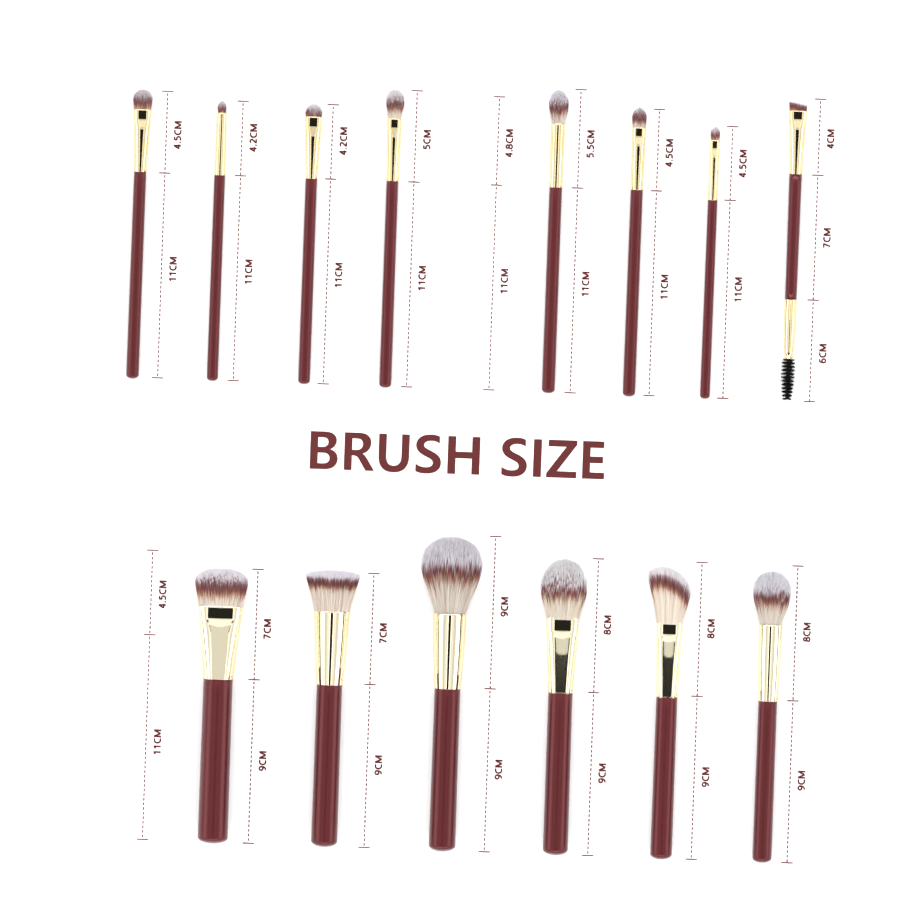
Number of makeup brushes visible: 14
